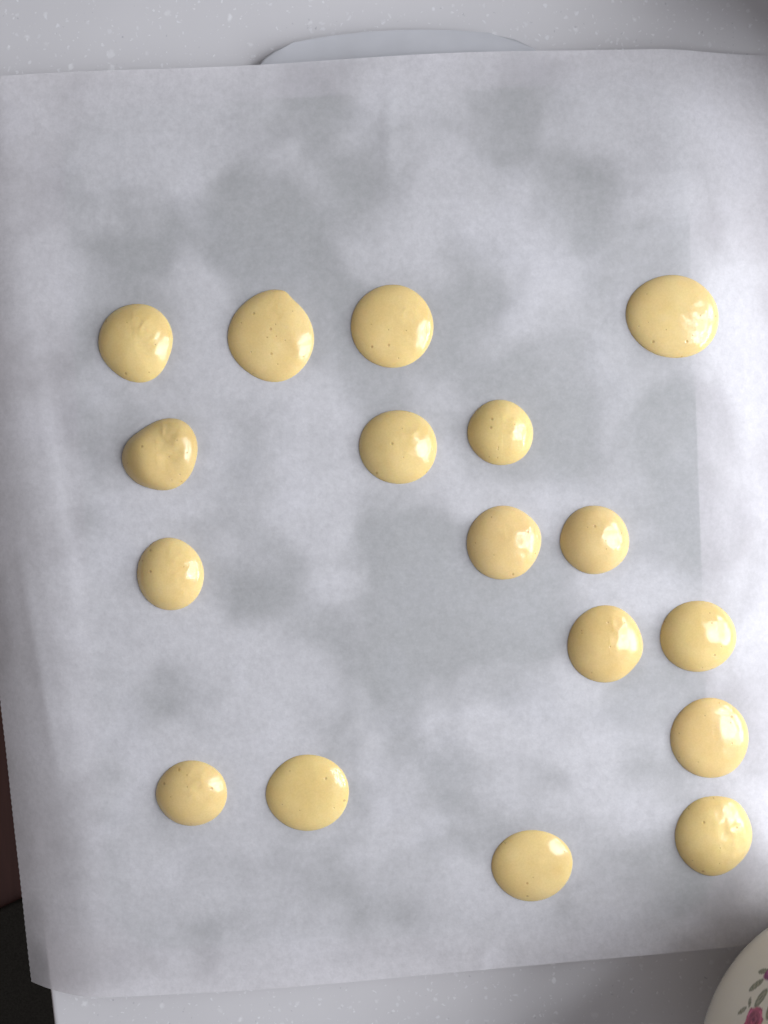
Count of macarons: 17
